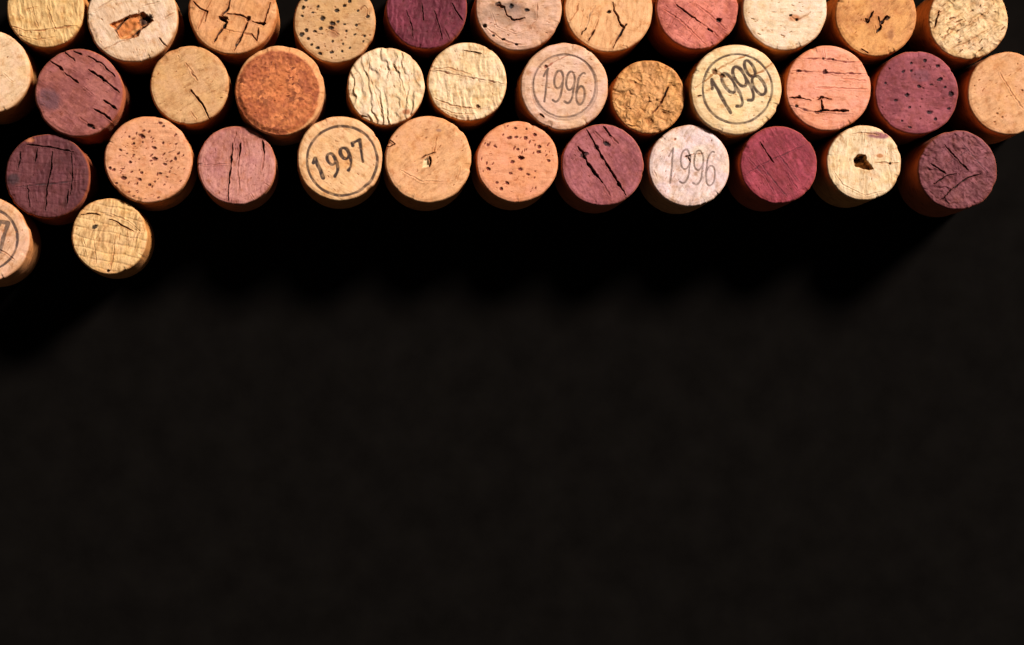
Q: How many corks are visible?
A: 36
